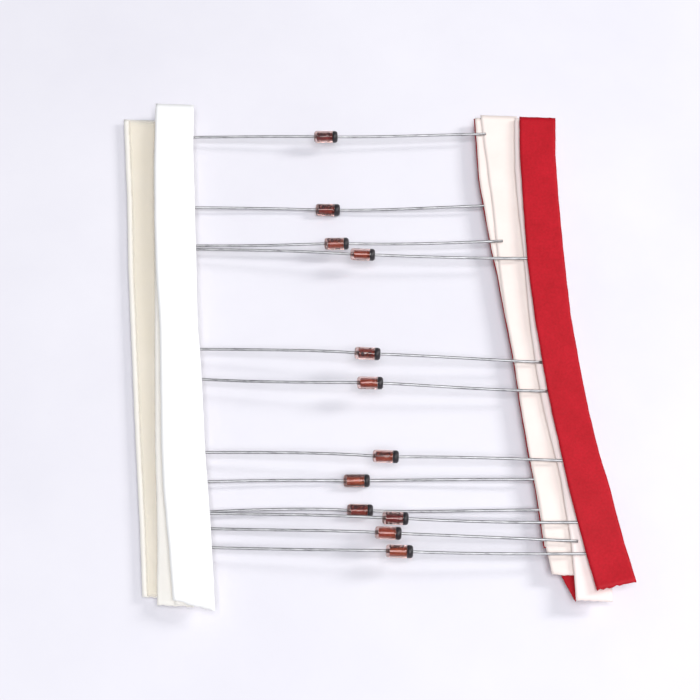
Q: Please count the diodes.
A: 12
